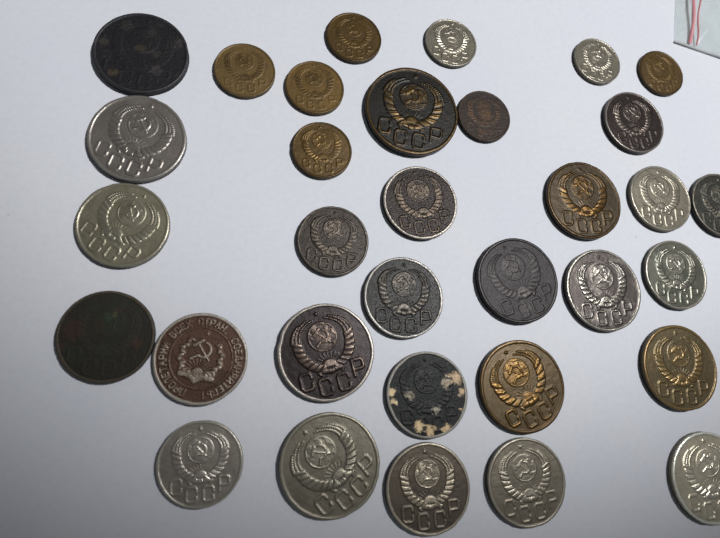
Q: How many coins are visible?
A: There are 33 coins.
